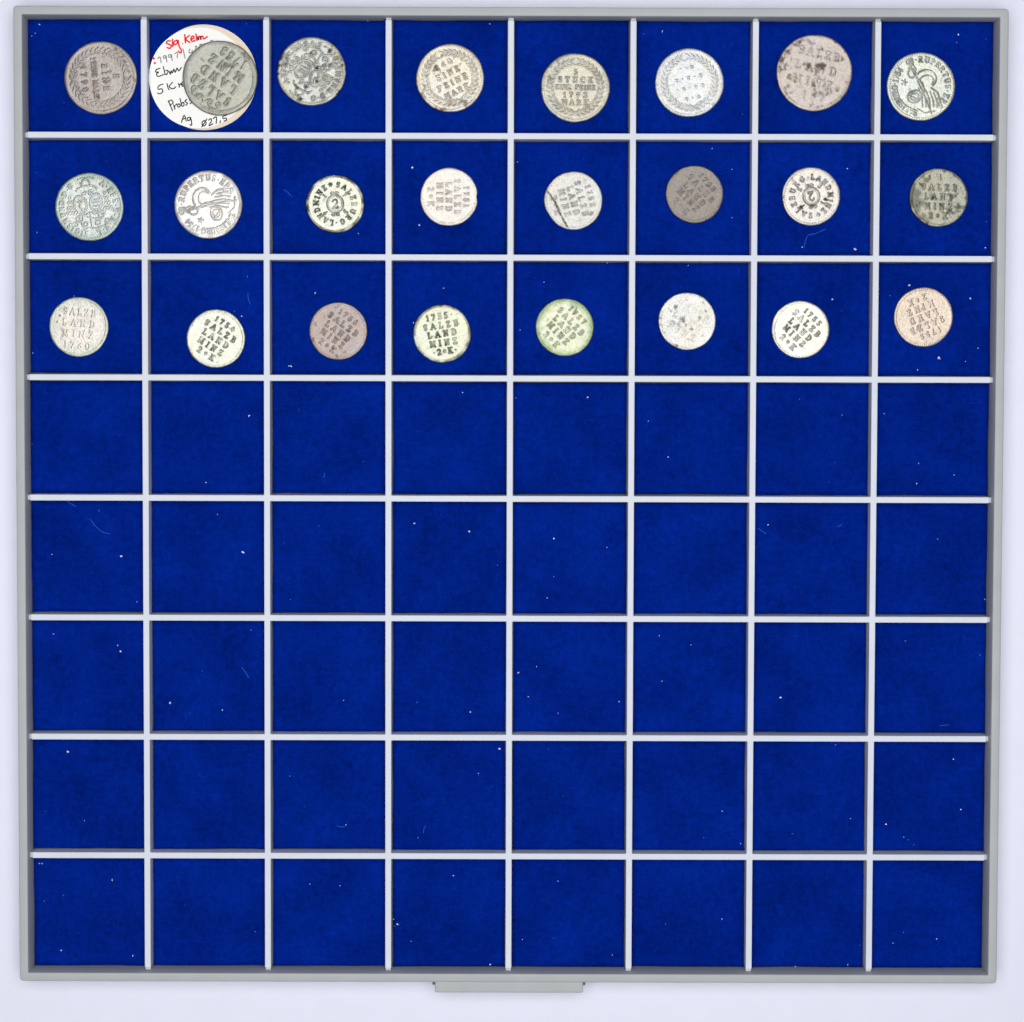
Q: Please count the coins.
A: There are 24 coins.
